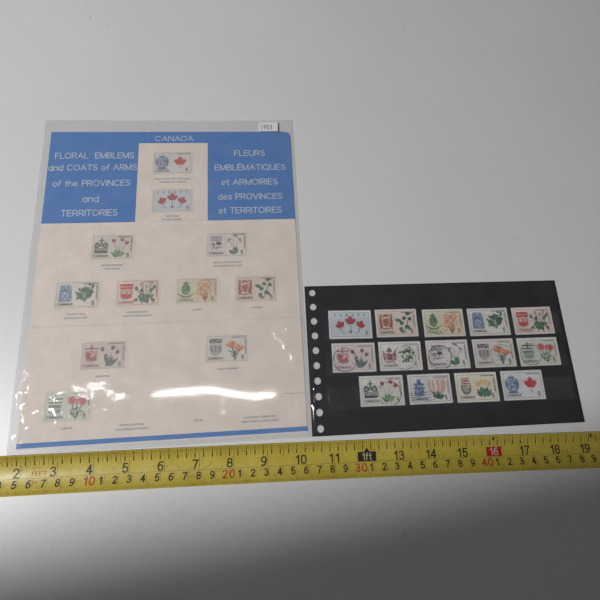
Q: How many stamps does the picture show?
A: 25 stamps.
